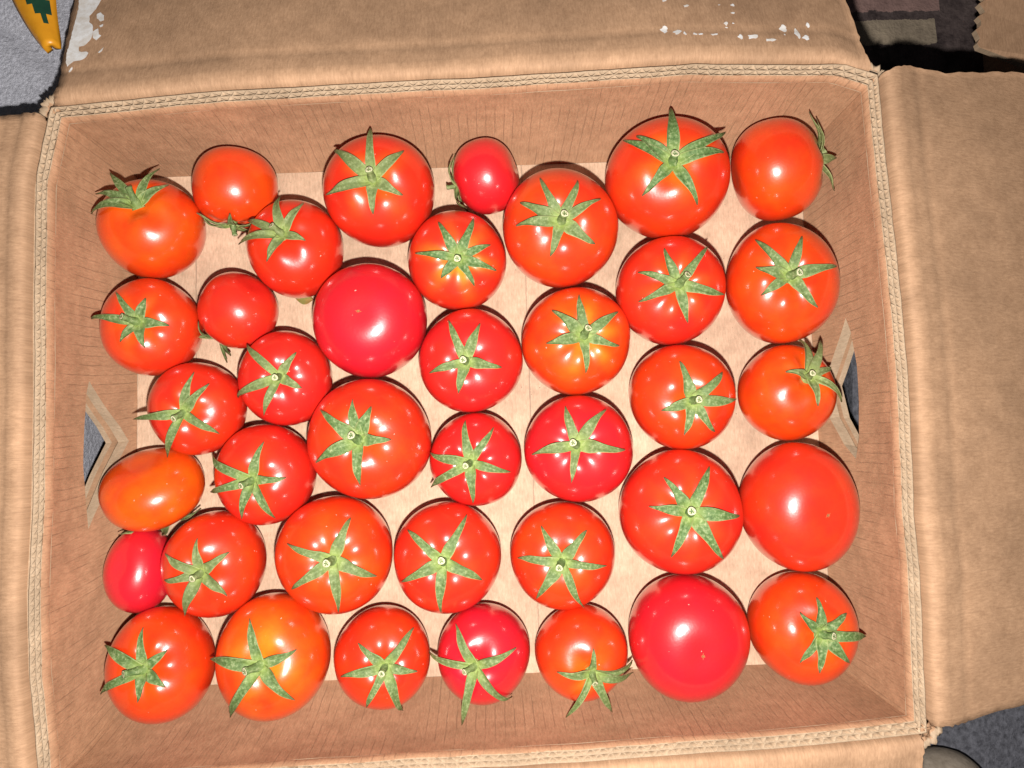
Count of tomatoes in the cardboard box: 39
